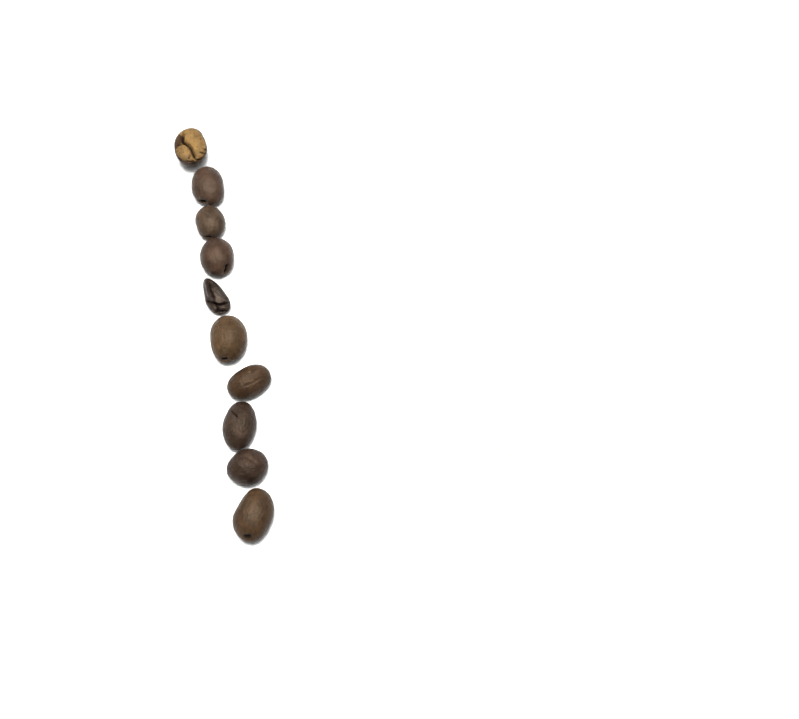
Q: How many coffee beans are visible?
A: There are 10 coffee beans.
